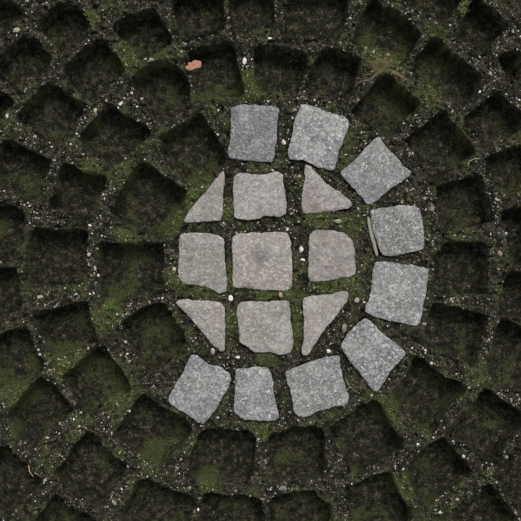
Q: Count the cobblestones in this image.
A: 18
